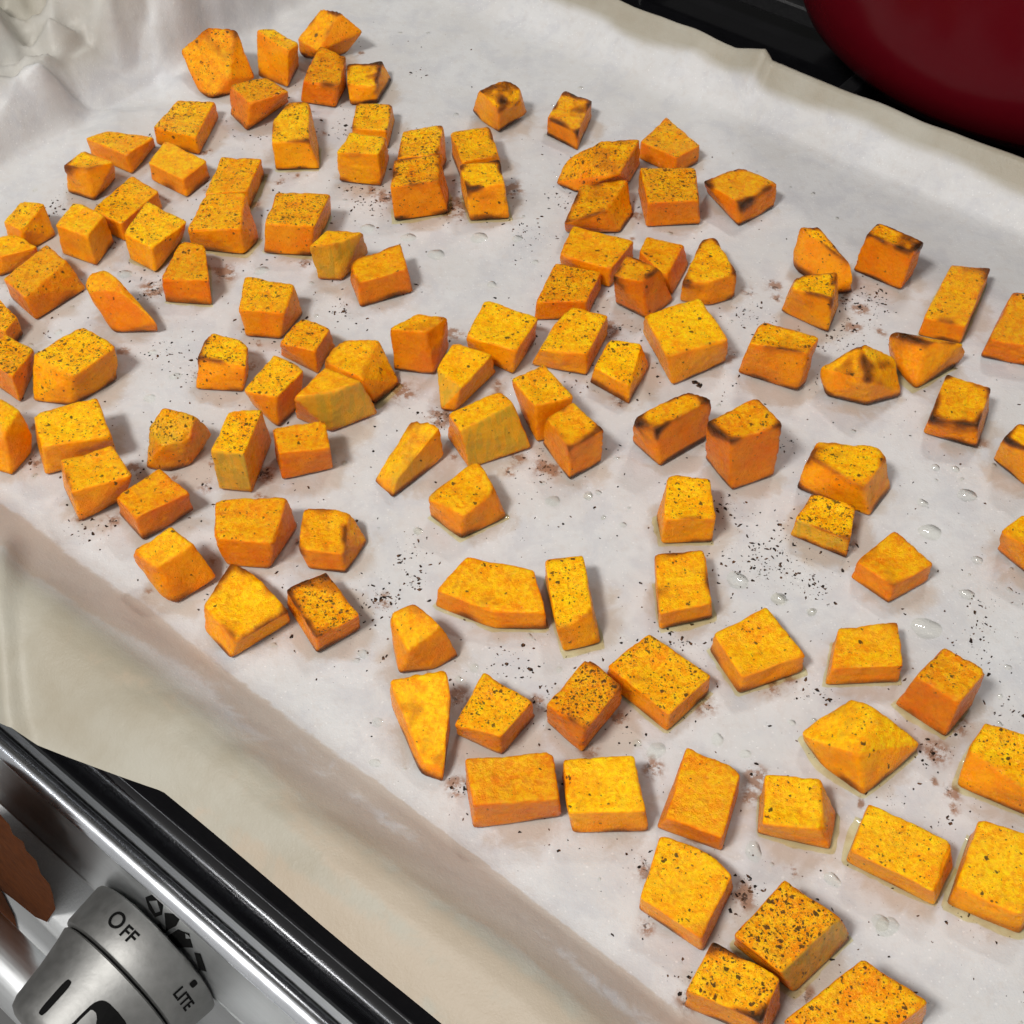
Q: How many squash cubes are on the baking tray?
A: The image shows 114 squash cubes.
